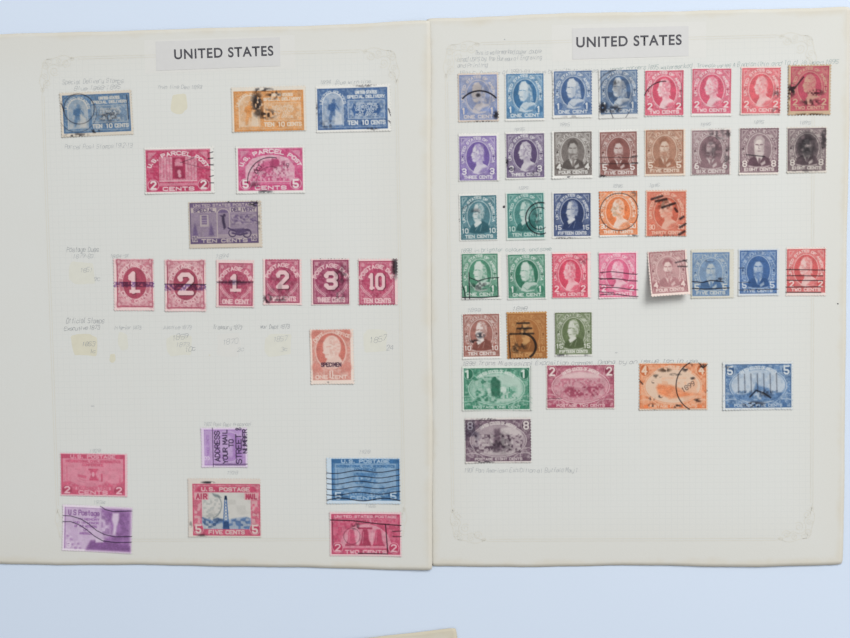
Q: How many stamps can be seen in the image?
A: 56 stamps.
